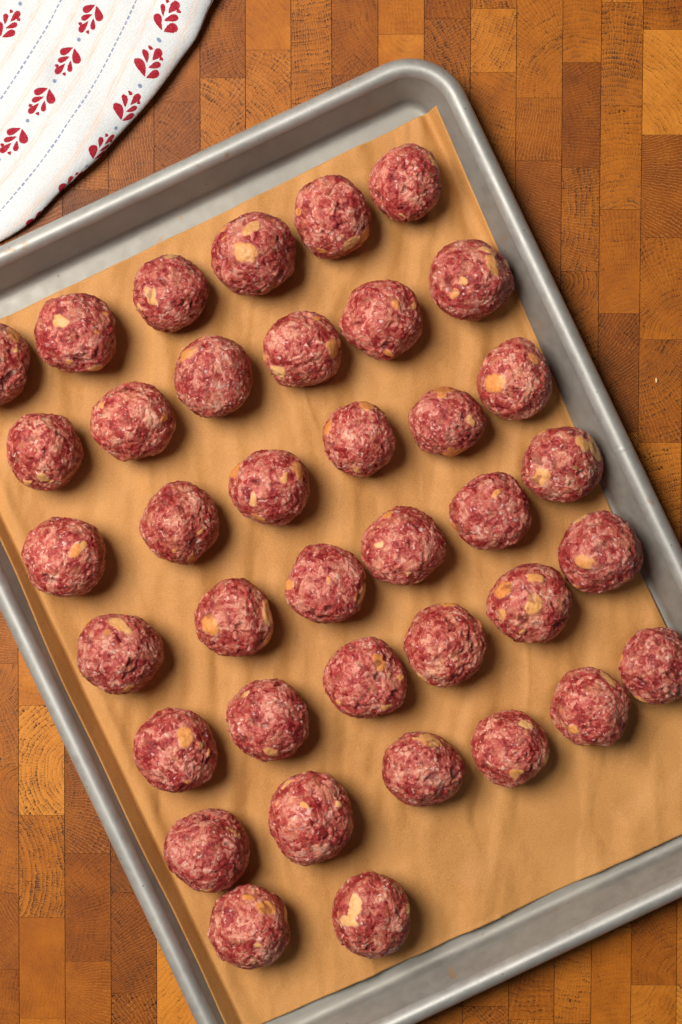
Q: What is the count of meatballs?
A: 38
